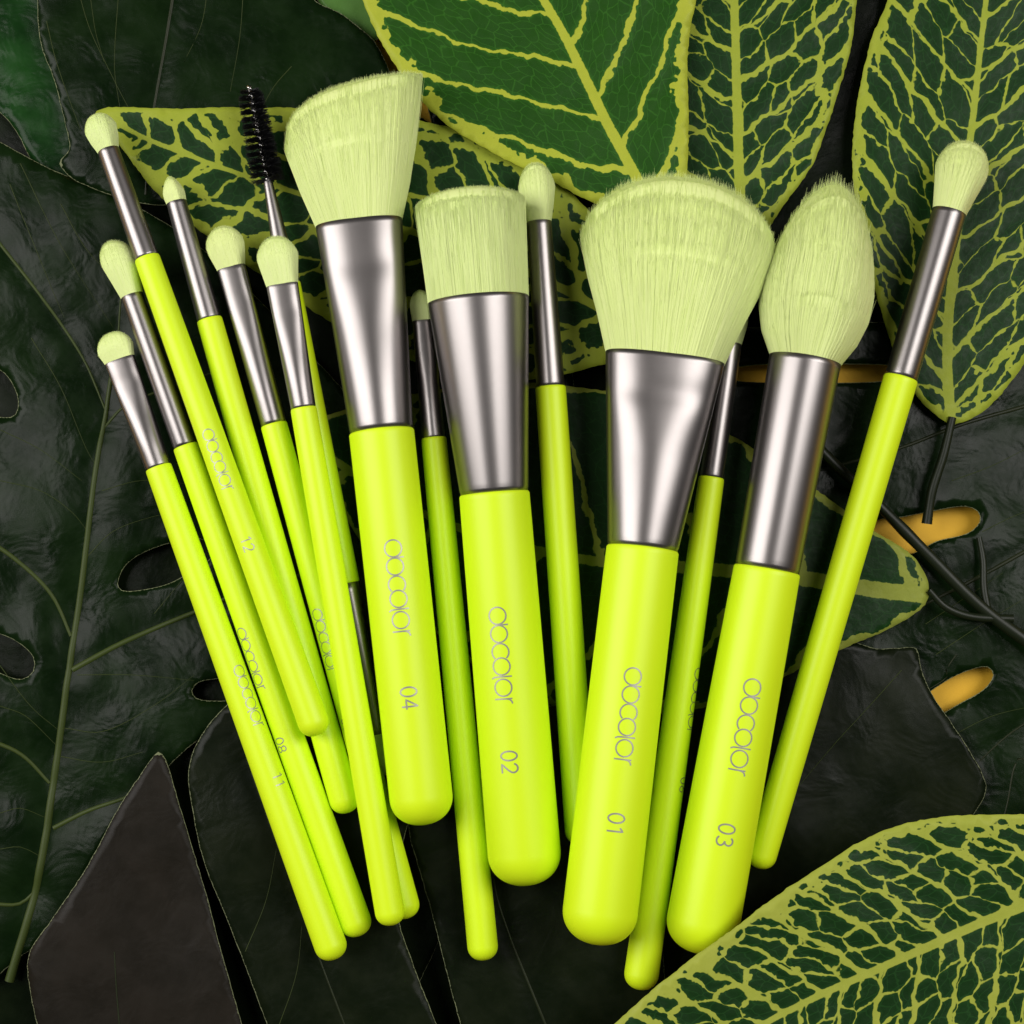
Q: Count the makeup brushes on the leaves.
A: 15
